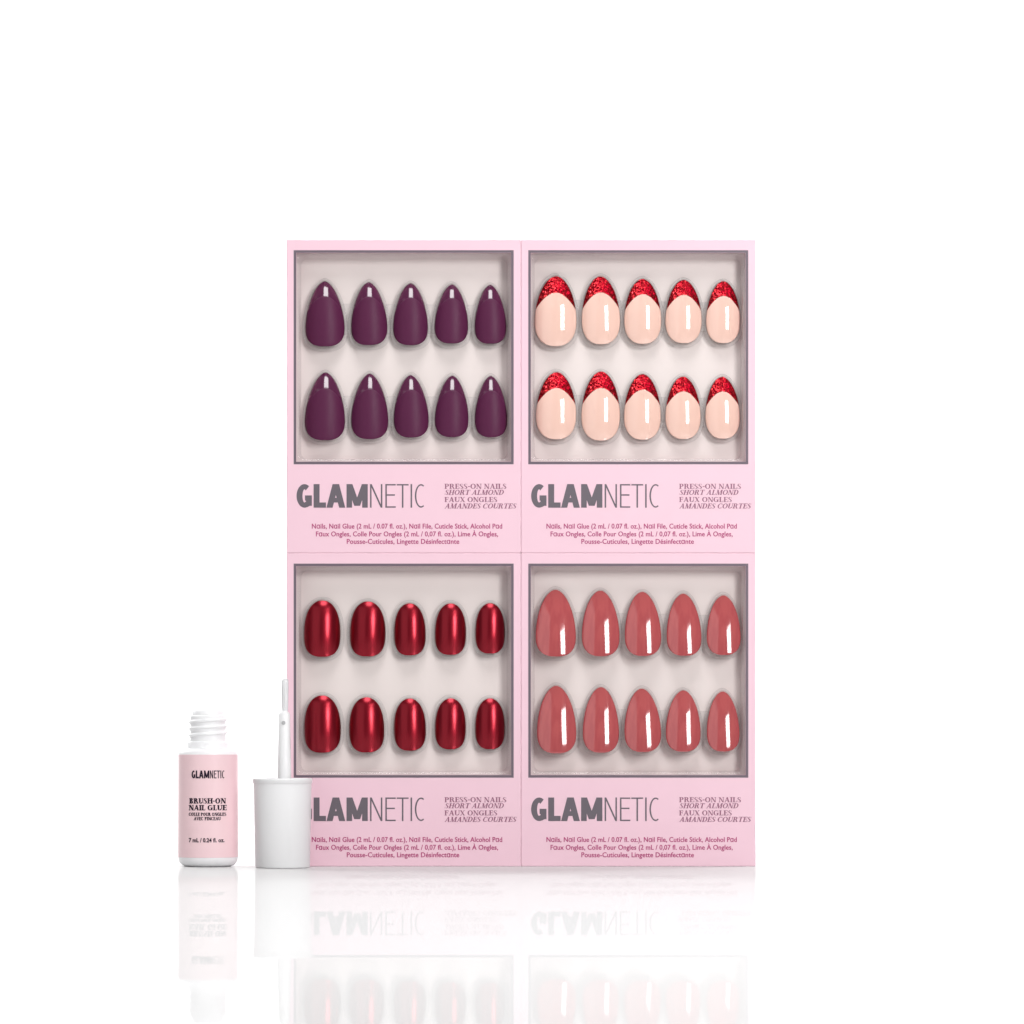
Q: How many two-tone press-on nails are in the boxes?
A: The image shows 10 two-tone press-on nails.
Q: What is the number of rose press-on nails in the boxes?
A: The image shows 10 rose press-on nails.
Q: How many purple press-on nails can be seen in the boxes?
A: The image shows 10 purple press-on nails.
